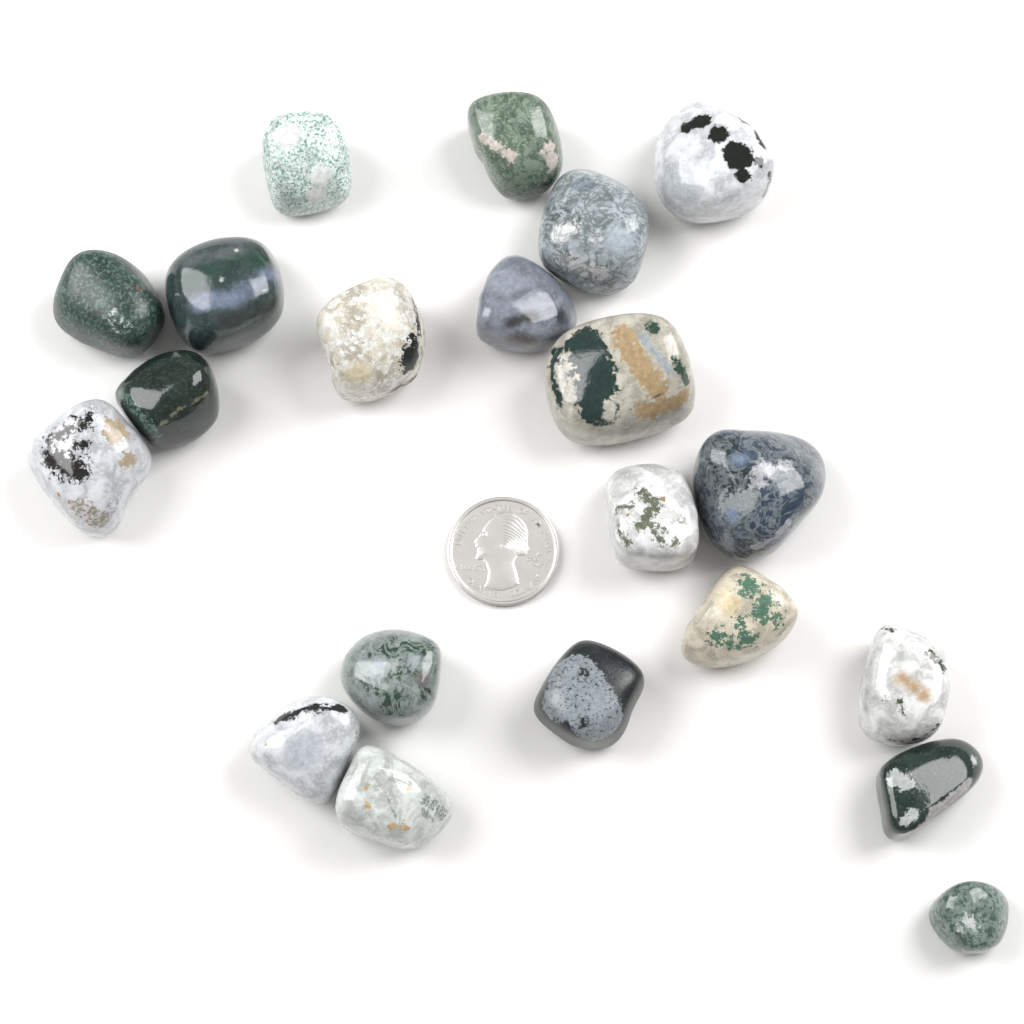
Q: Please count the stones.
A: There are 21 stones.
